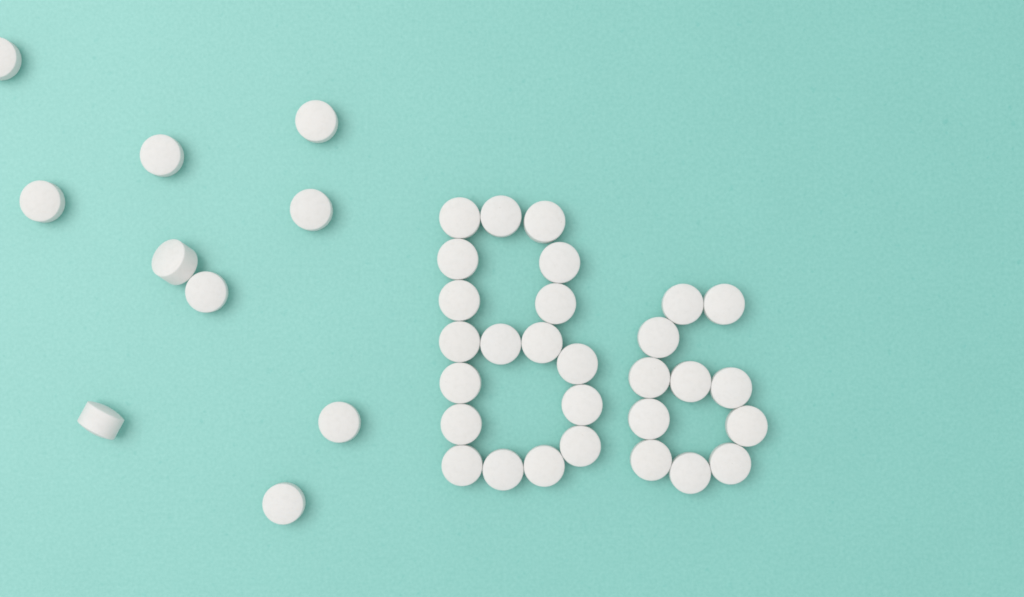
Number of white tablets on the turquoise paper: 39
